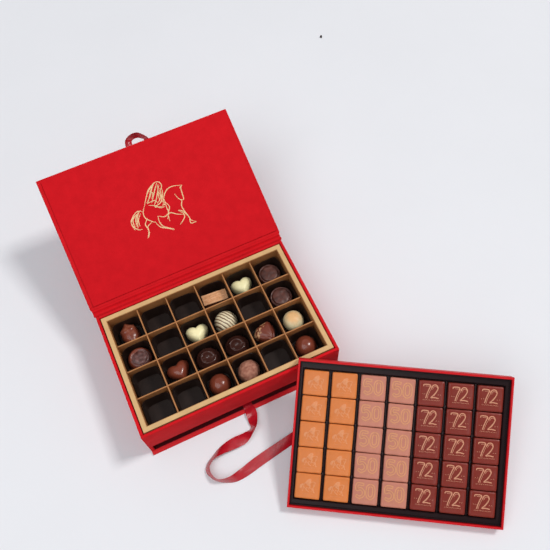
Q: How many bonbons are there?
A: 16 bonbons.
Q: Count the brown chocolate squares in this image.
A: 15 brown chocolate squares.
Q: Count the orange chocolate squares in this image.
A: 10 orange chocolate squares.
